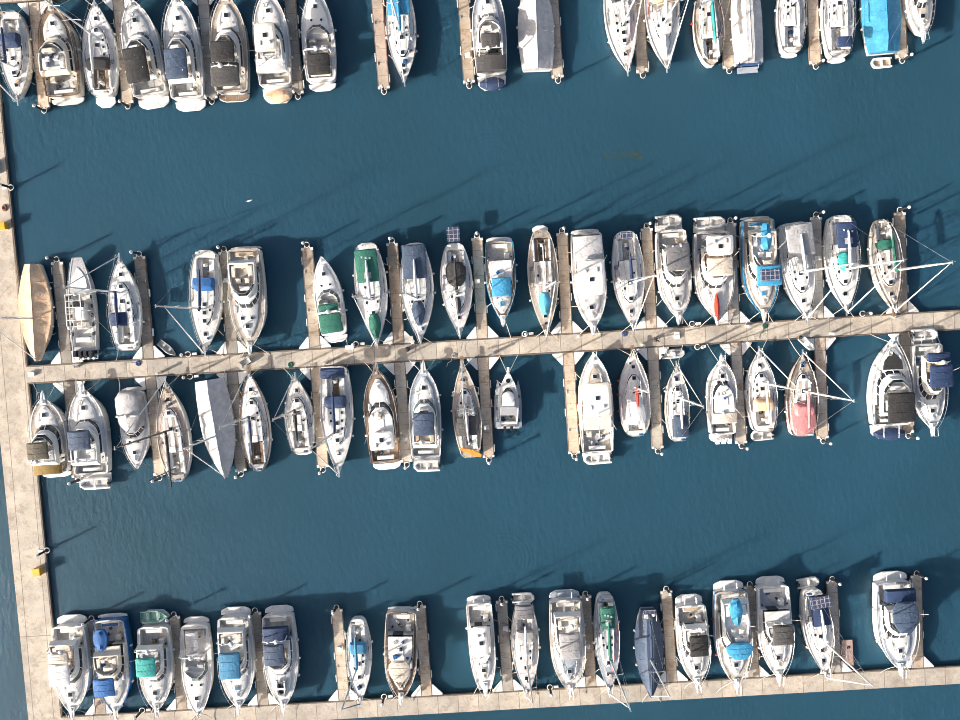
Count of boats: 79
